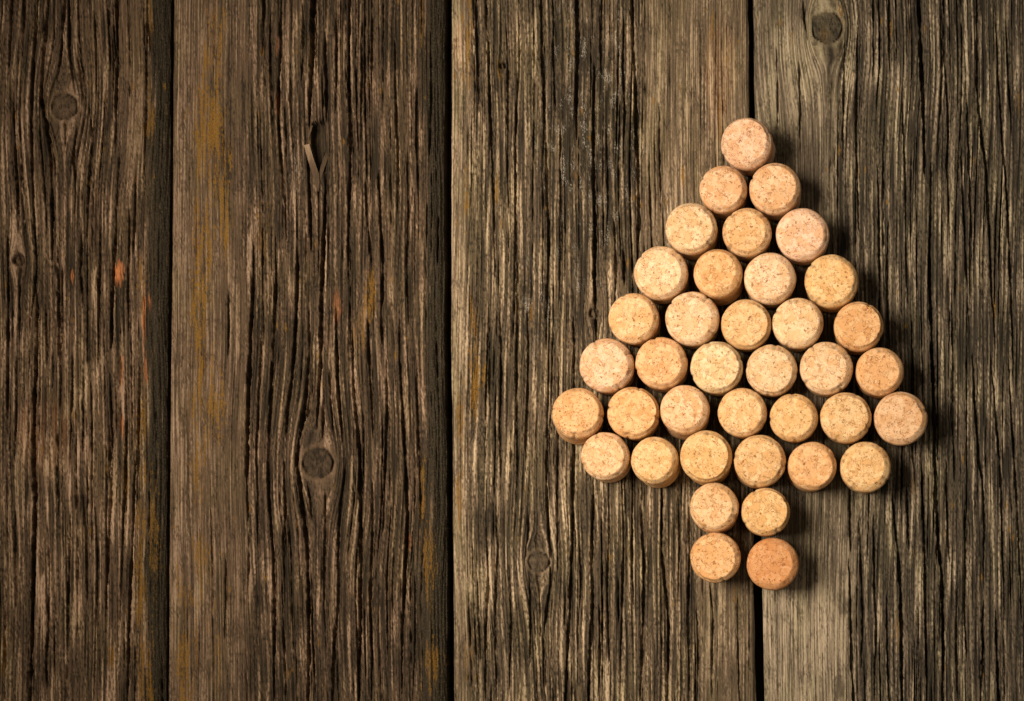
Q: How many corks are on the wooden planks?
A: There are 38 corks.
